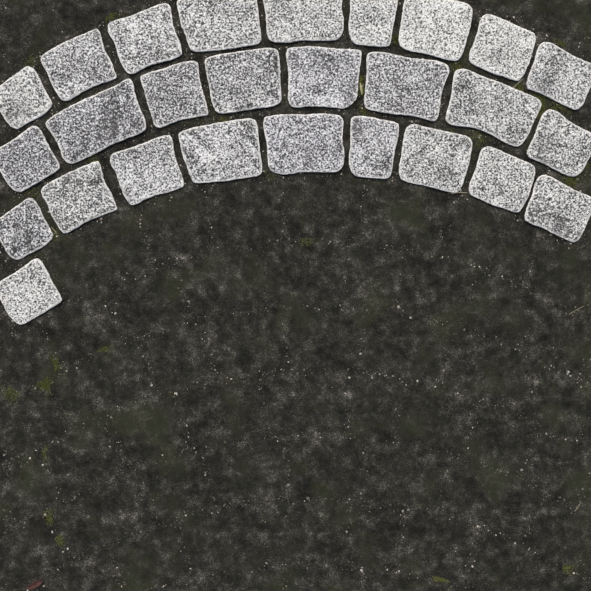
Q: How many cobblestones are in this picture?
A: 27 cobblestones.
